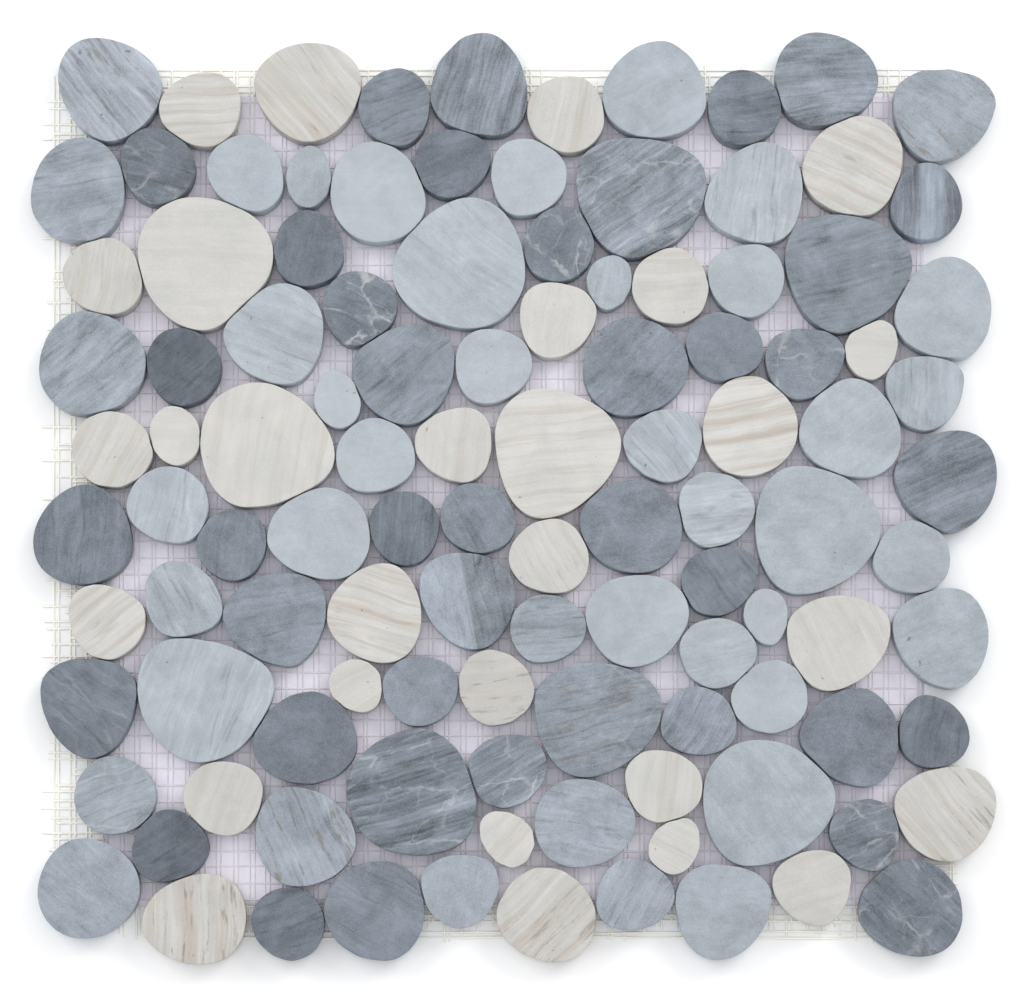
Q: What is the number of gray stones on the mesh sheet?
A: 82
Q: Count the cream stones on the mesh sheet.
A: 29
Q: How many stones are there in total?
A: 111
